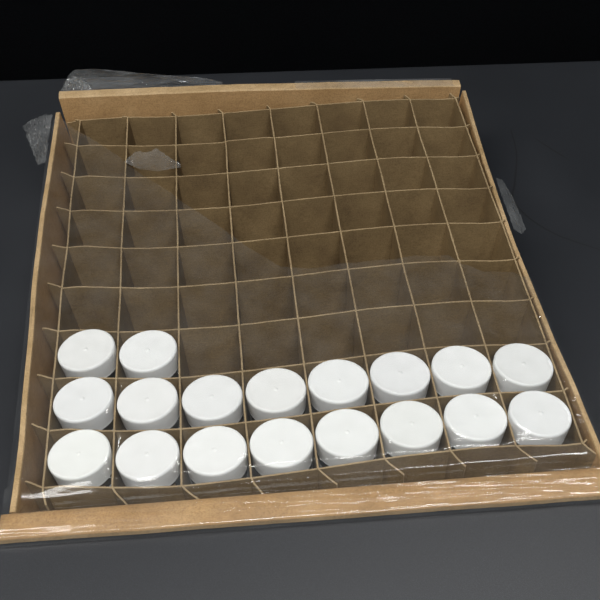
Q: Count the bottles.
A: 18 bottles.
